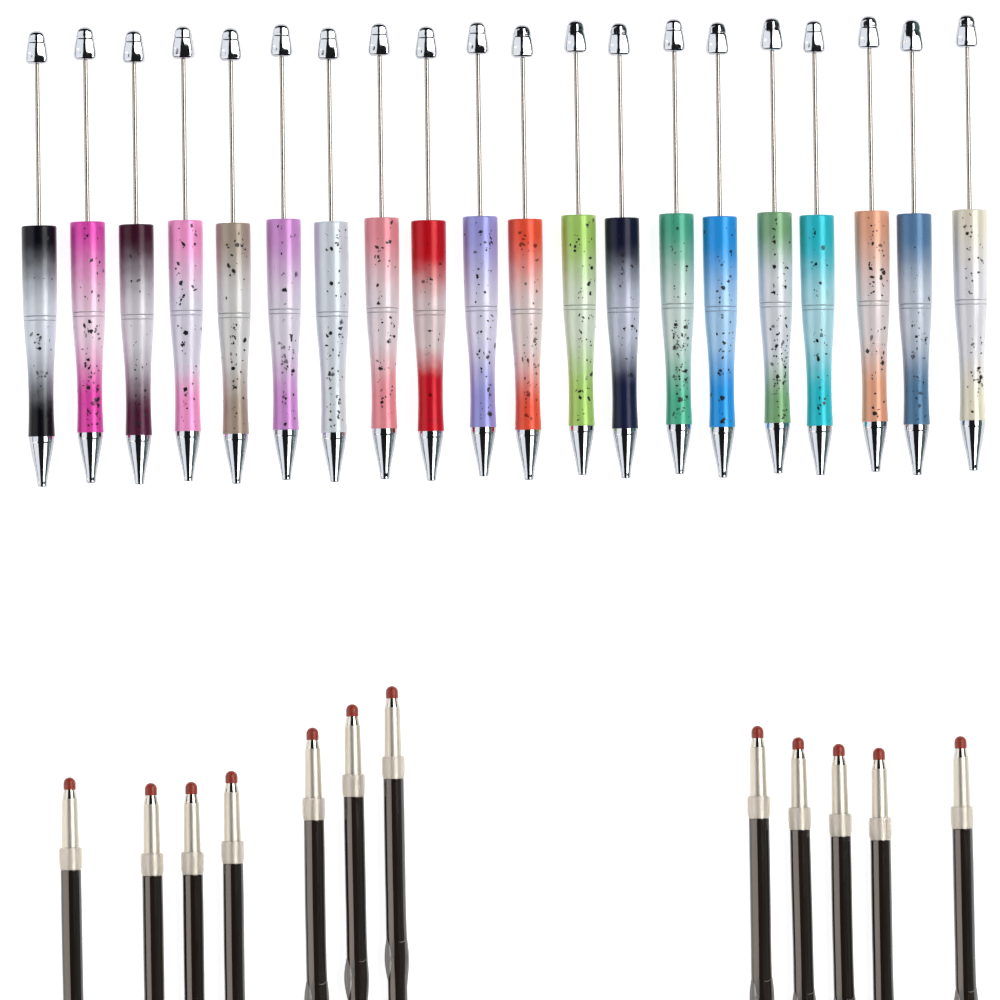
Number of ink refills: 12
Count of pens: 20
